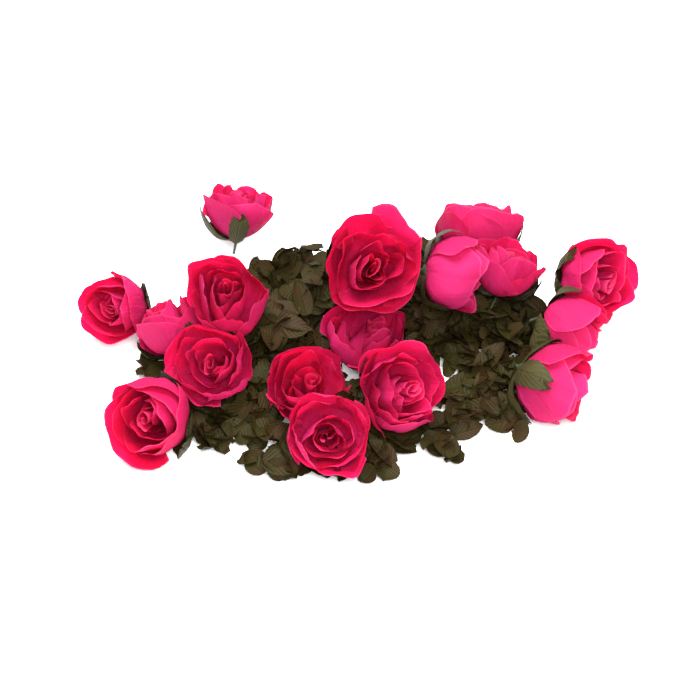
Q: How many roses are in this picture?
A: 17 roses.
